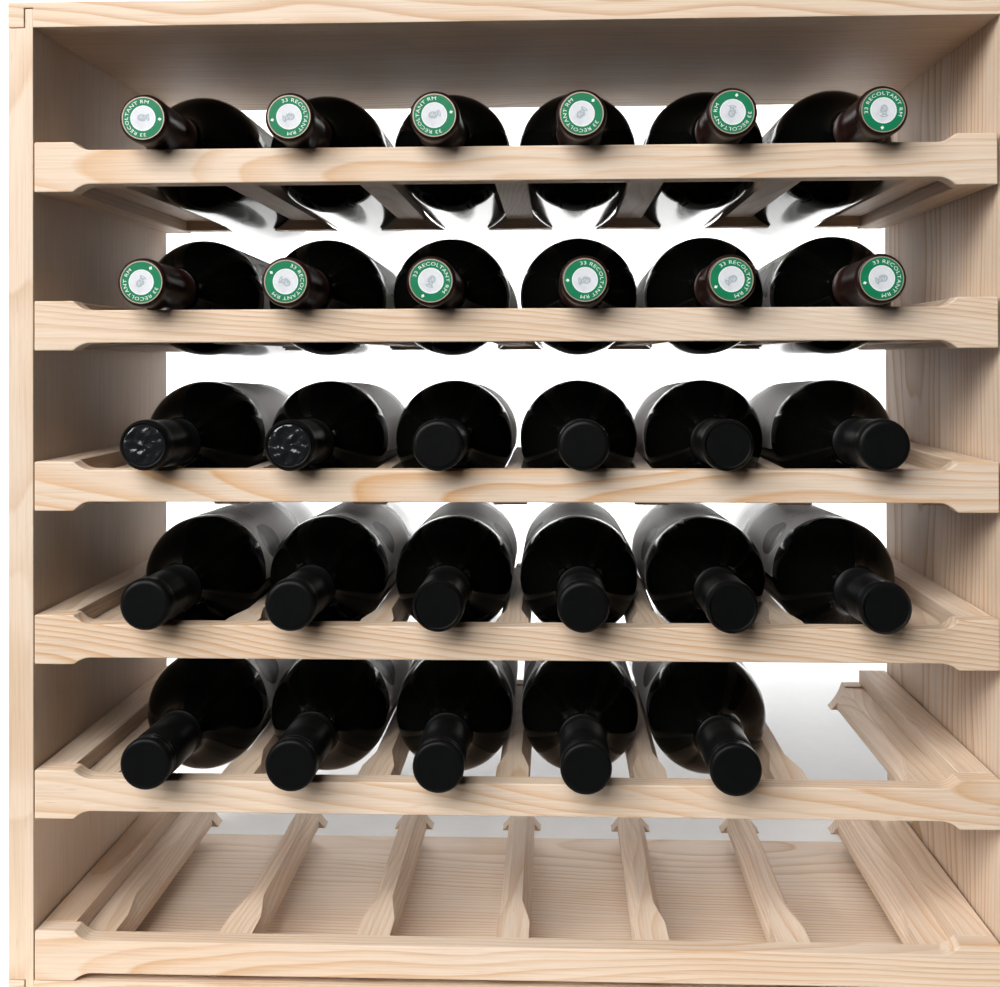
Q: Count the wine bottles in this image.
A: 29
